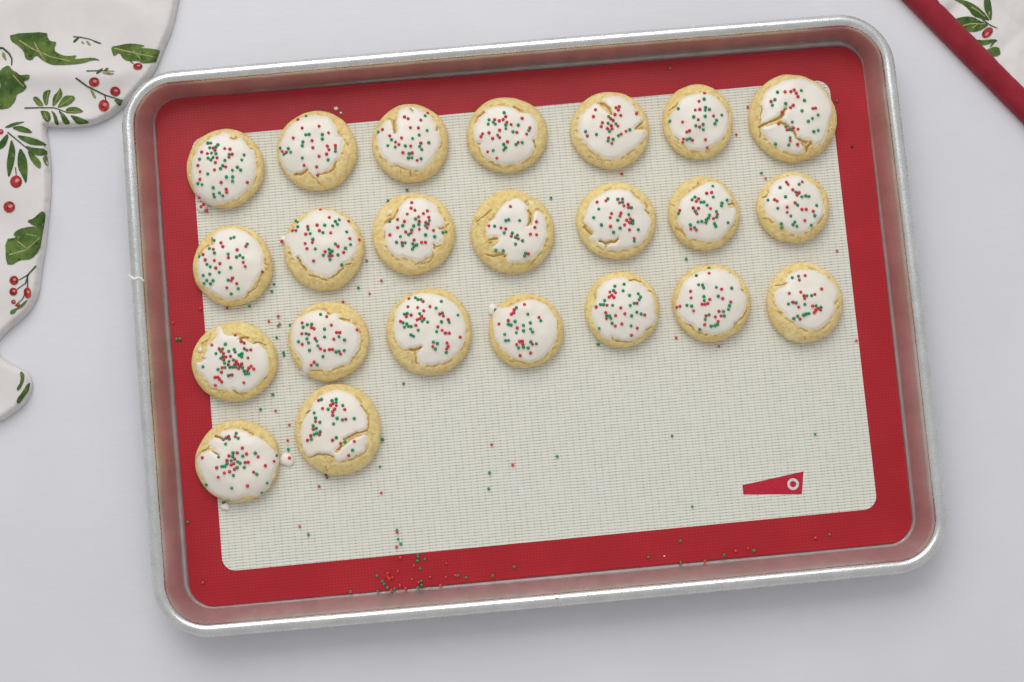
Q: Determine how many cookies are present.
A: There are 23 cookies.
